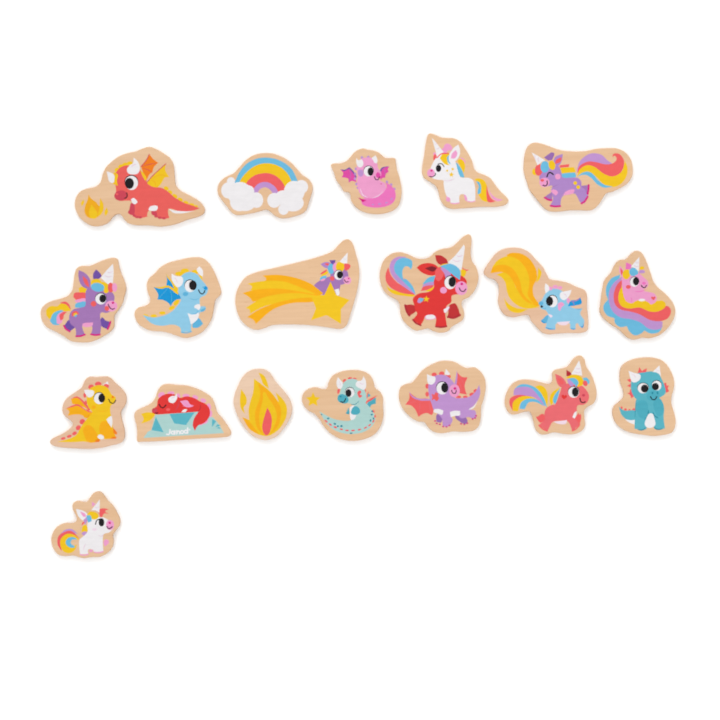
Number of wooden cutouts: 19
